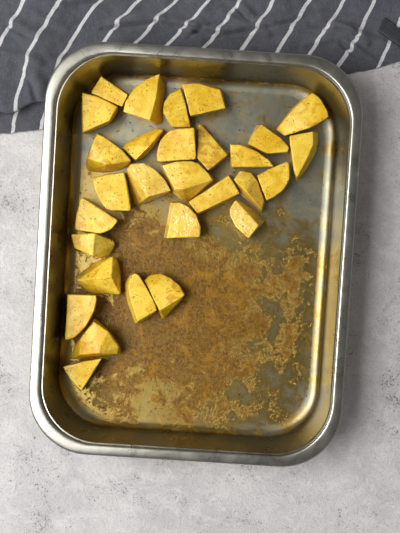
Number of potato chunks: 29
